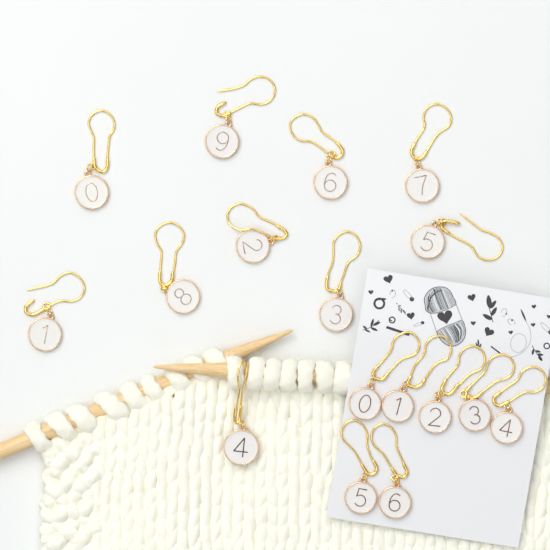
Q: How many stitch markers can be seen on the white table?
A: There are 17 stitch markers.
